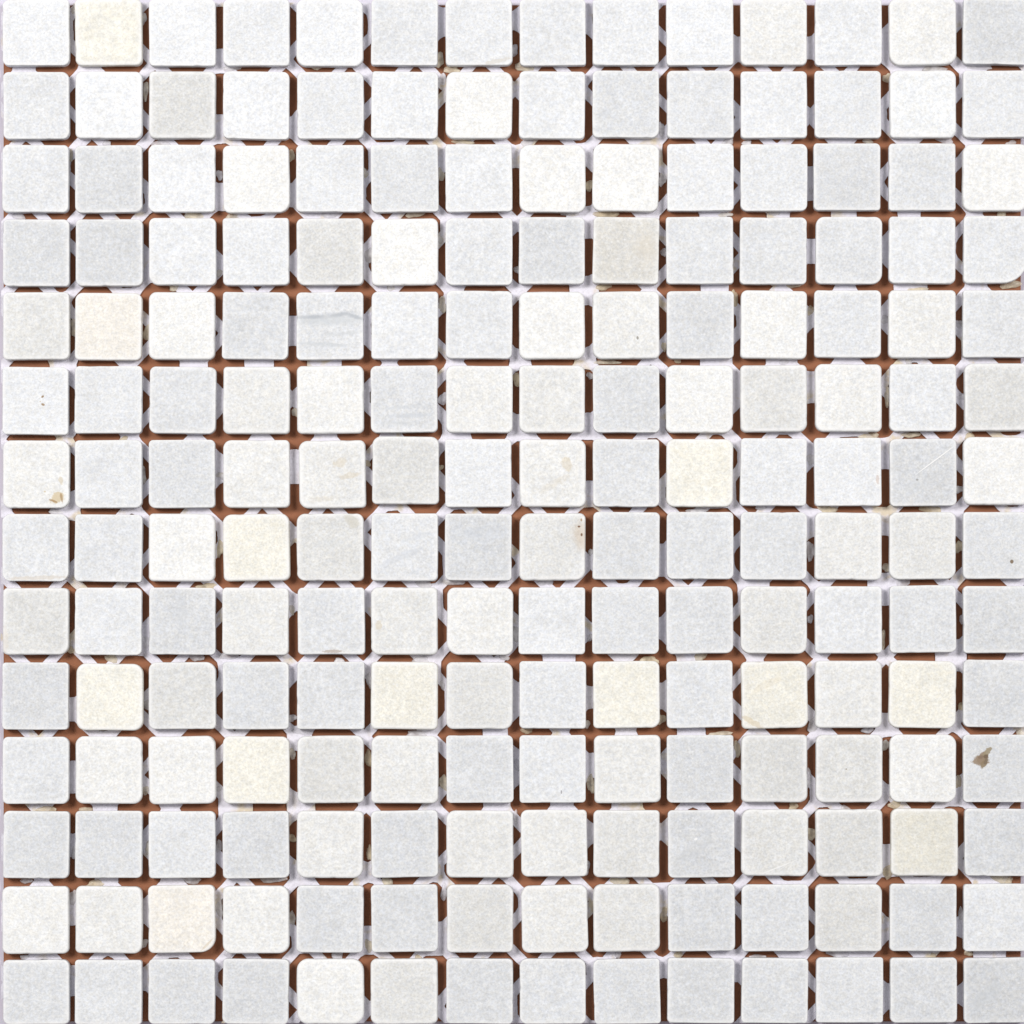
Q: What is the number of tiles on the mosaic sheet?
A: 196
